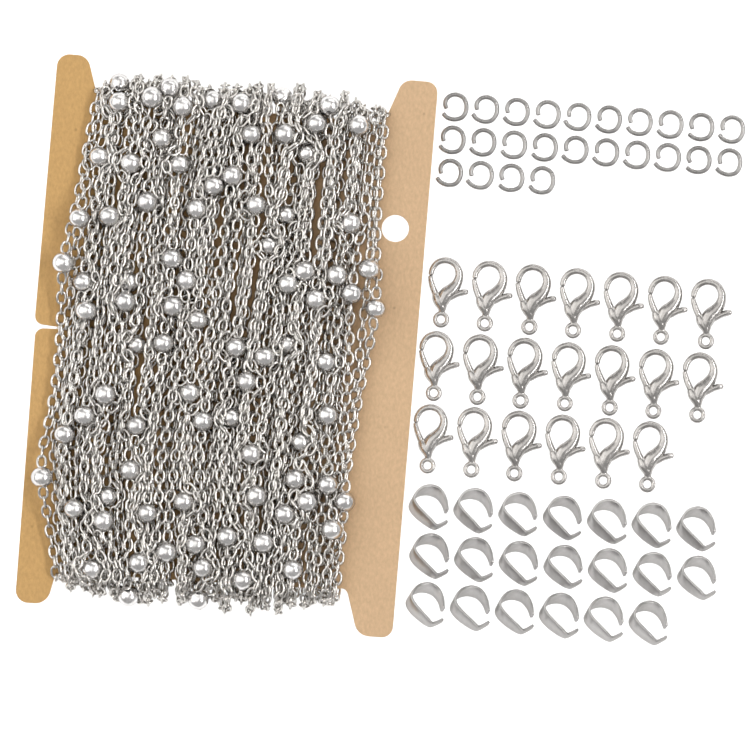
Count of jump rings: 24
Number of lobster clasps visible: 20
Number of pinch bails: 20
